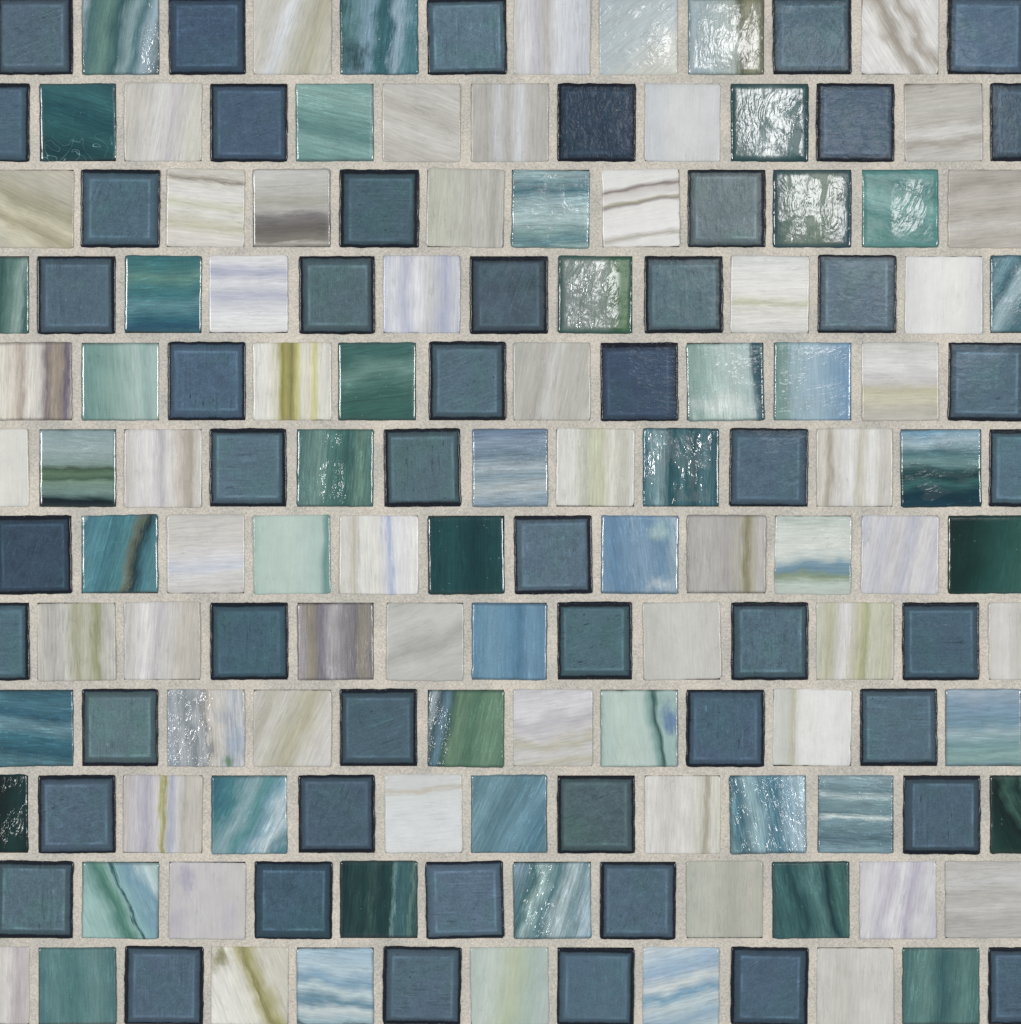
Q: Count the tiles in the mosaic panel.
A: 150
